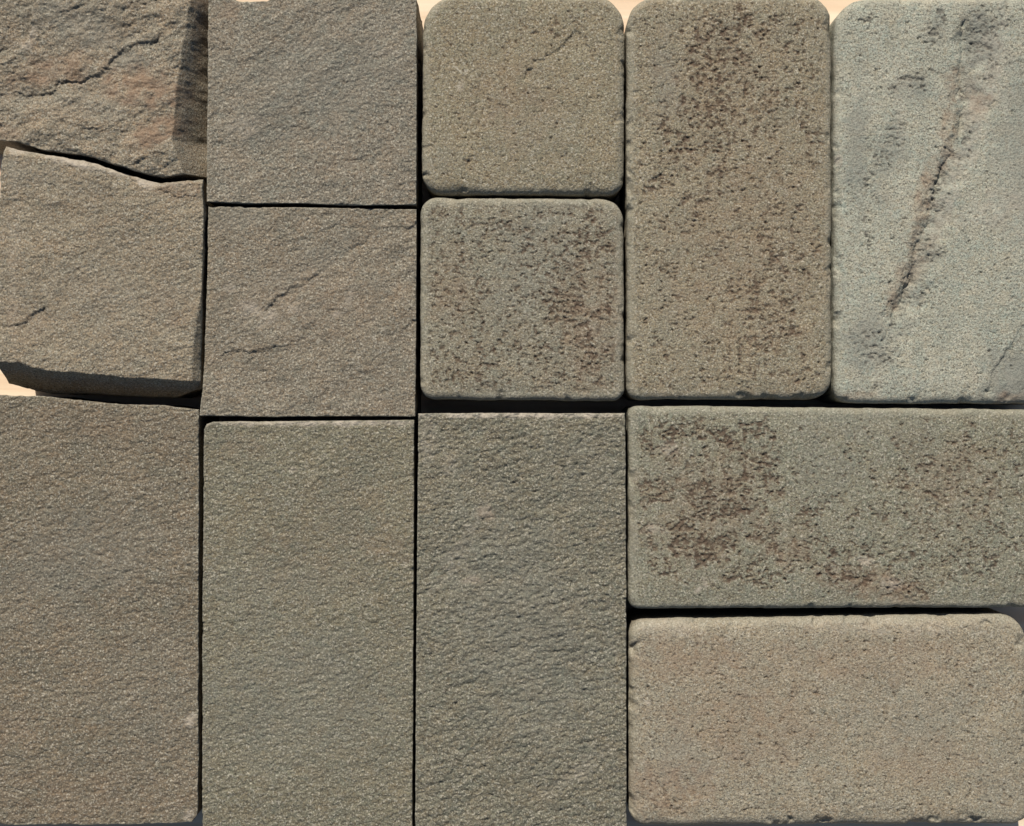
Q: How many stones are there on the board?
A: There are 13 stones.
